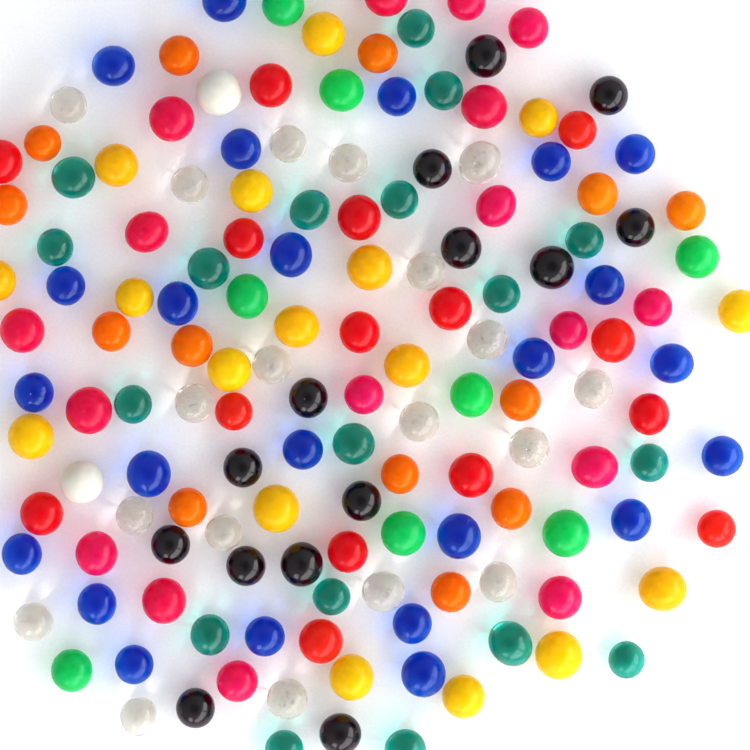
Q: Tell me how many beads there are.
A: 147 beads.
